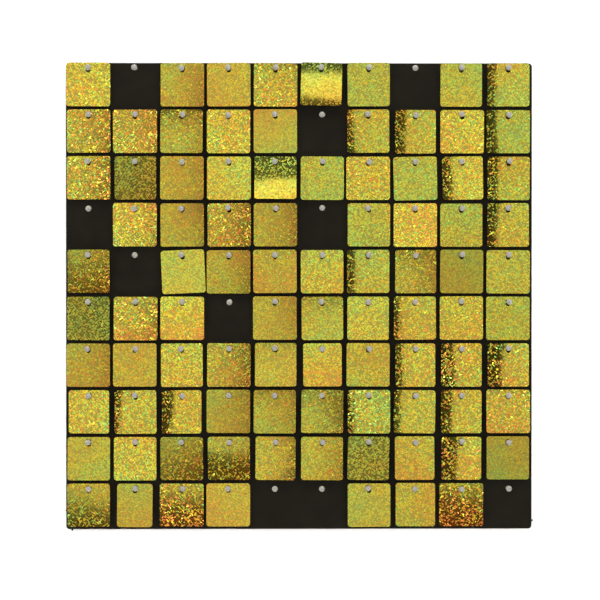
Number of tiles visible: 90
